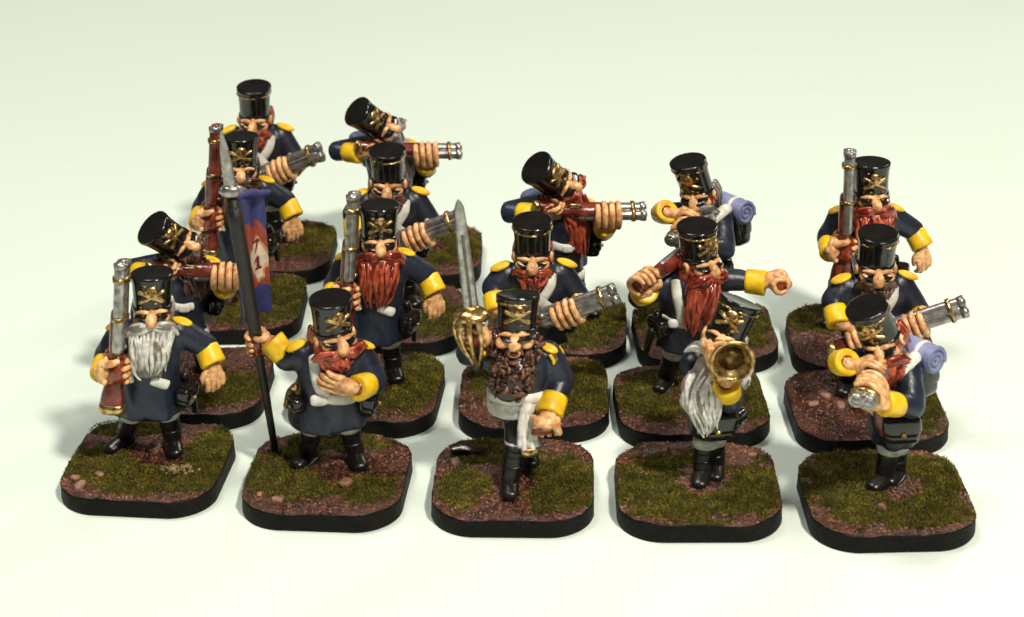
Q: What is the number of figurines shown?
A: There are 17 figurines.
